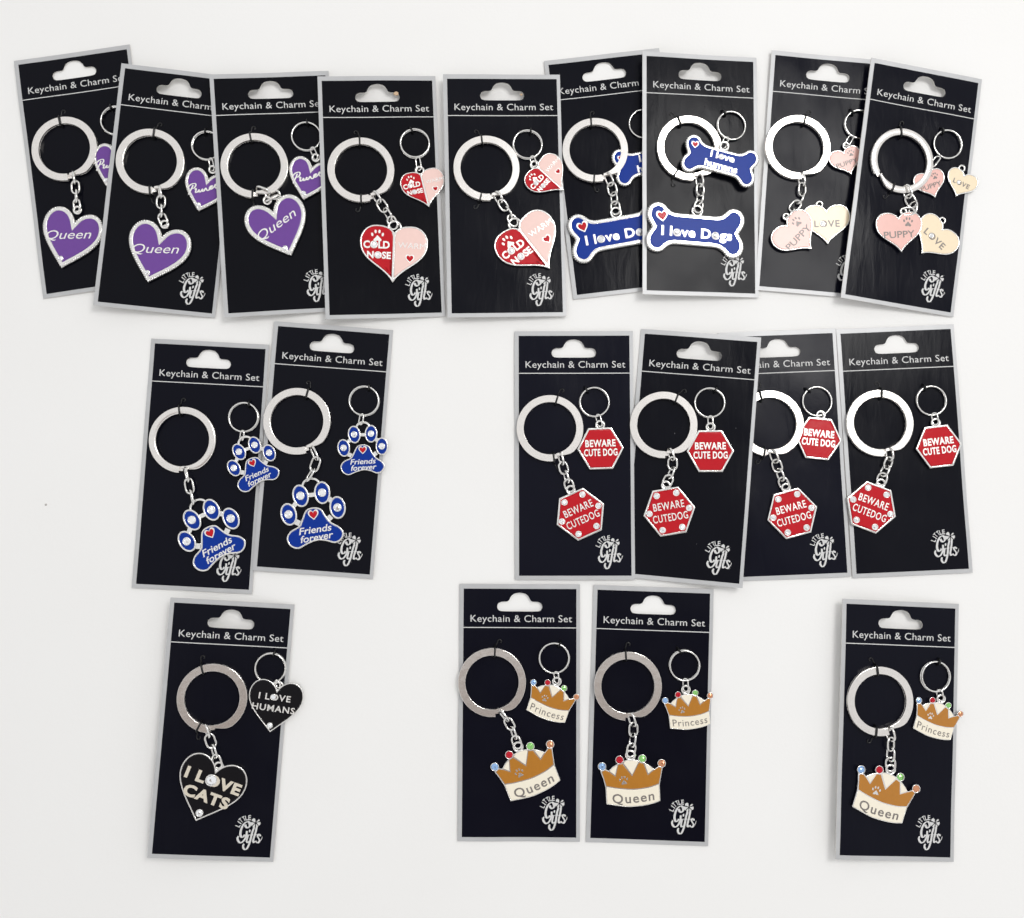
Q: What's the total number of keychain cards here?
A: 19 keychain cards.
